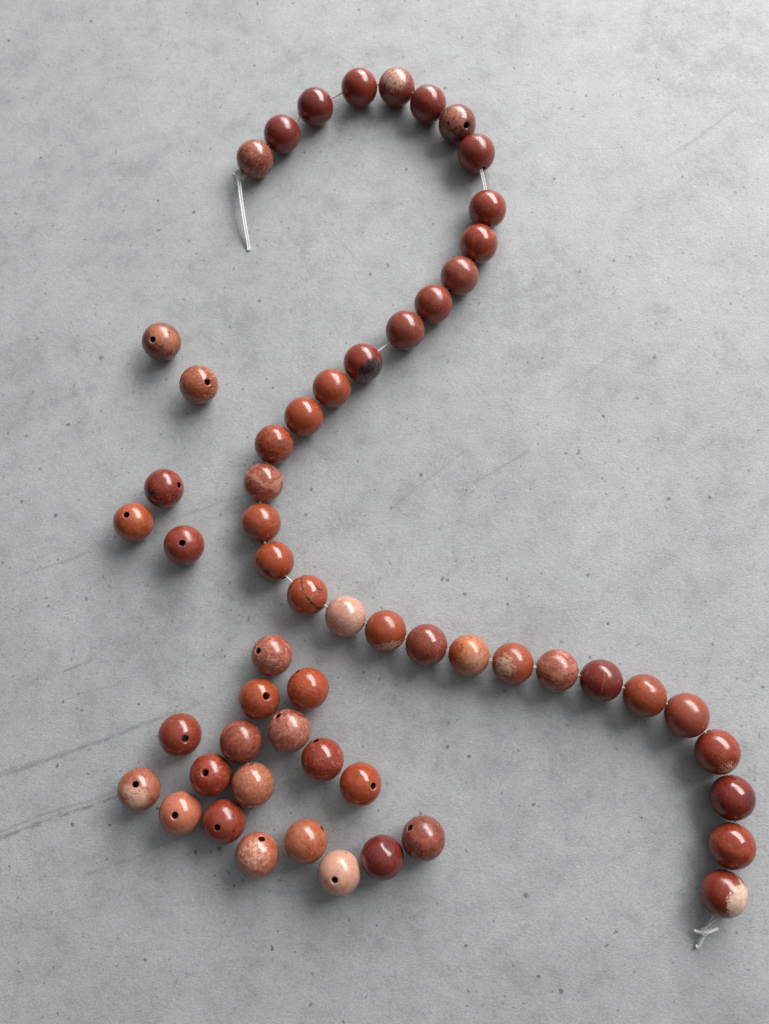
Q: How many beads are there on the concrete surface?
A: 57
